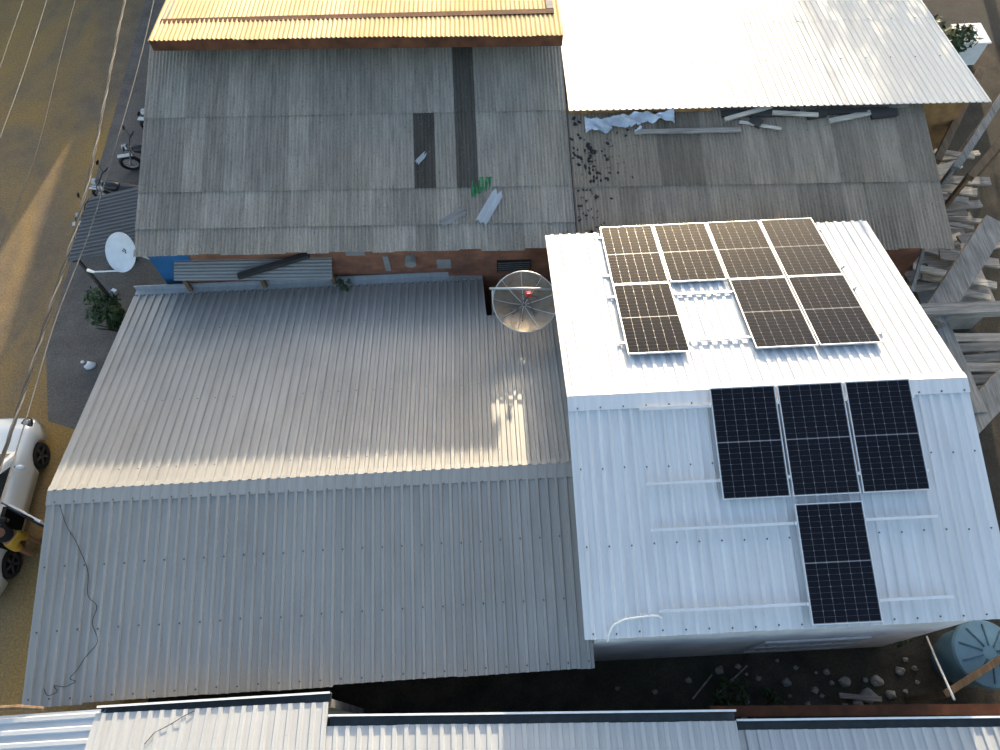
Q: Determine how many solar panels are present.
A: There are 11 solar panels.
